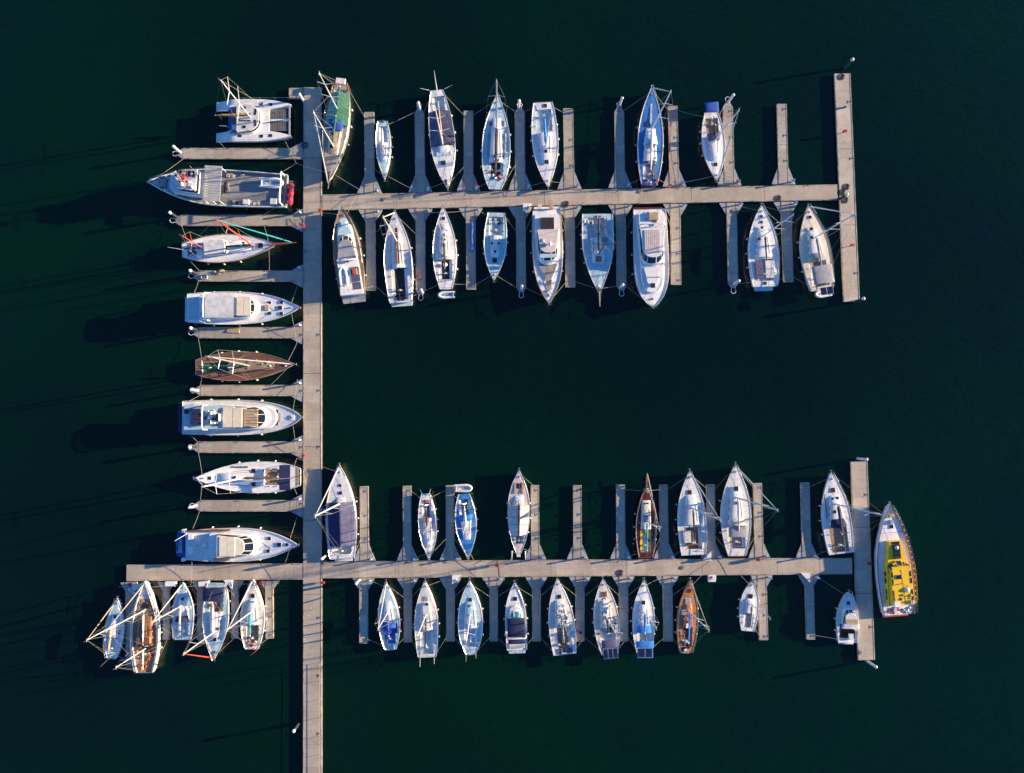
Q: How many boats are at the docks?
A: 48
